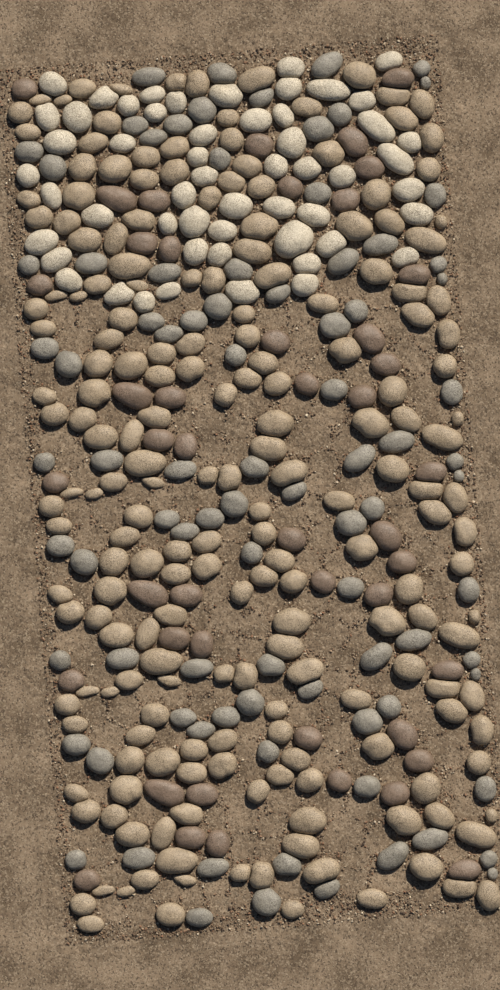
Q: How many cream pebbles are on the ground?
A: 54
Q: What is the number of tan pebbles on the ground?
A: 199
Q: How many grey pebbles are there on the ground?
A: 88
